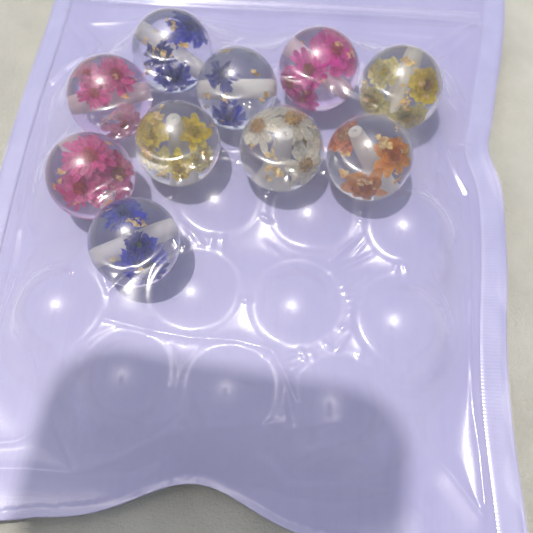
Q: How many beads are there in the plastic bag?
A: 10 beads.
